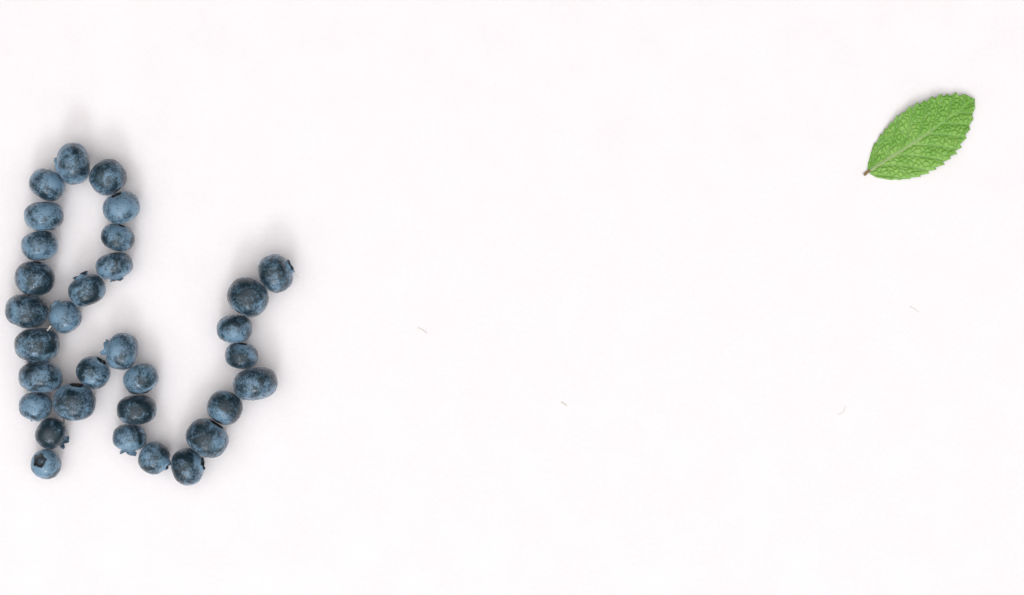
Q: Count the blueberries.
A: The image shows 32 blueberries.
